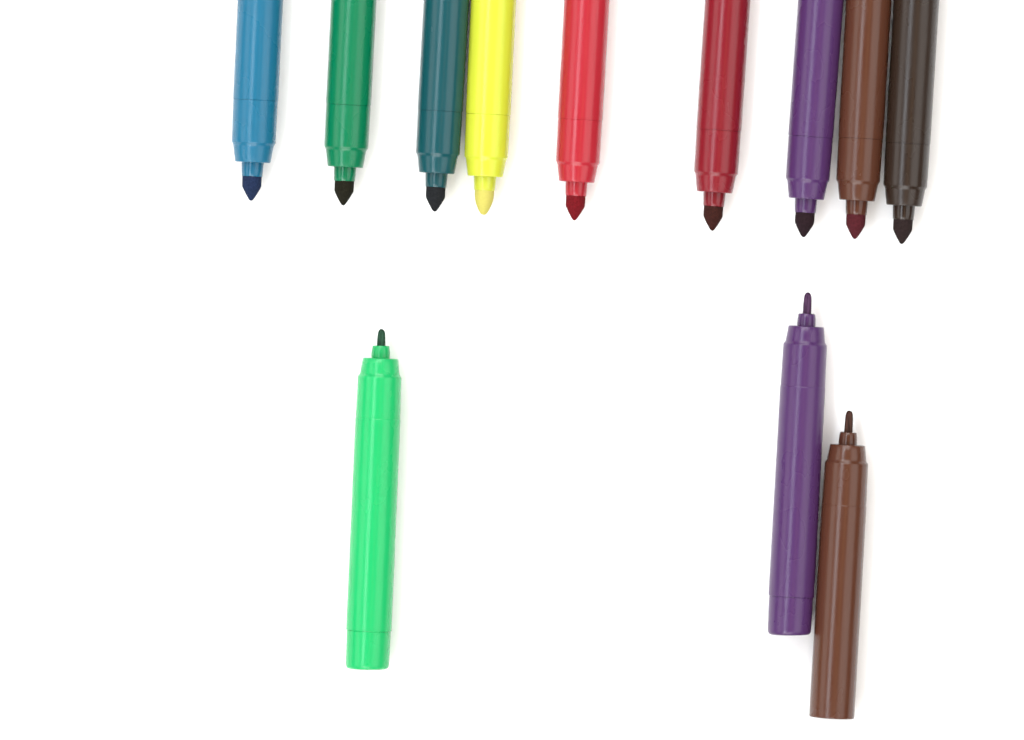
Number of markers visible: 12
